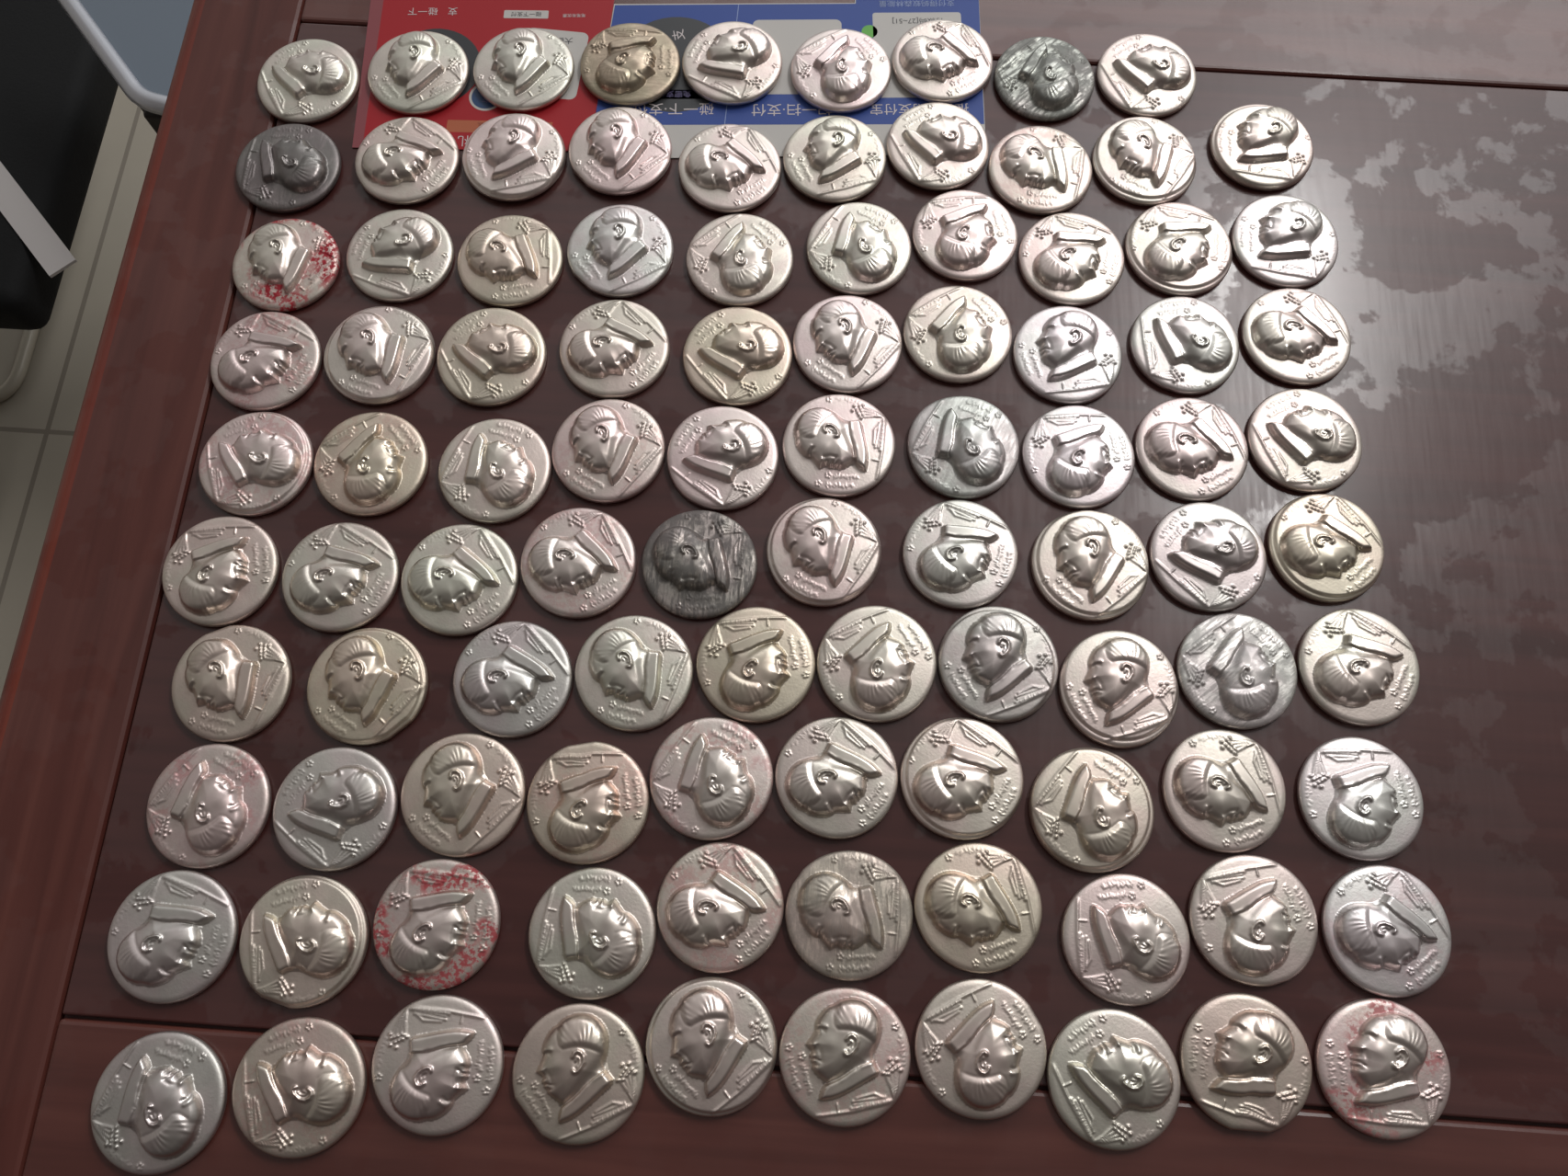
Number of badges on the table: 99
